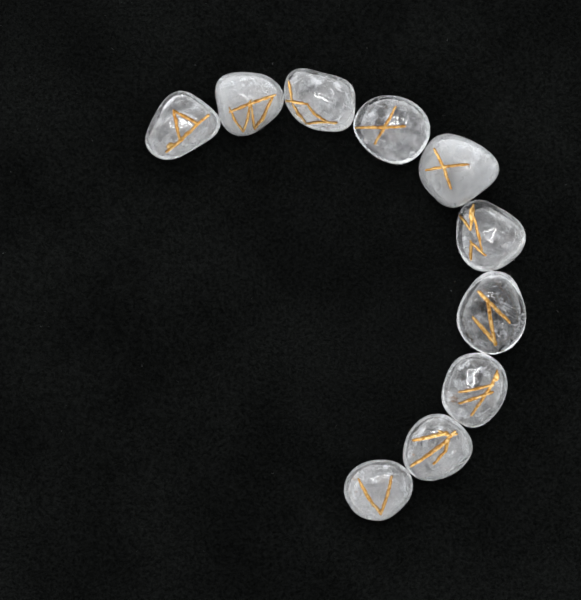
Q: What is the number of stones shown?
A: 10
